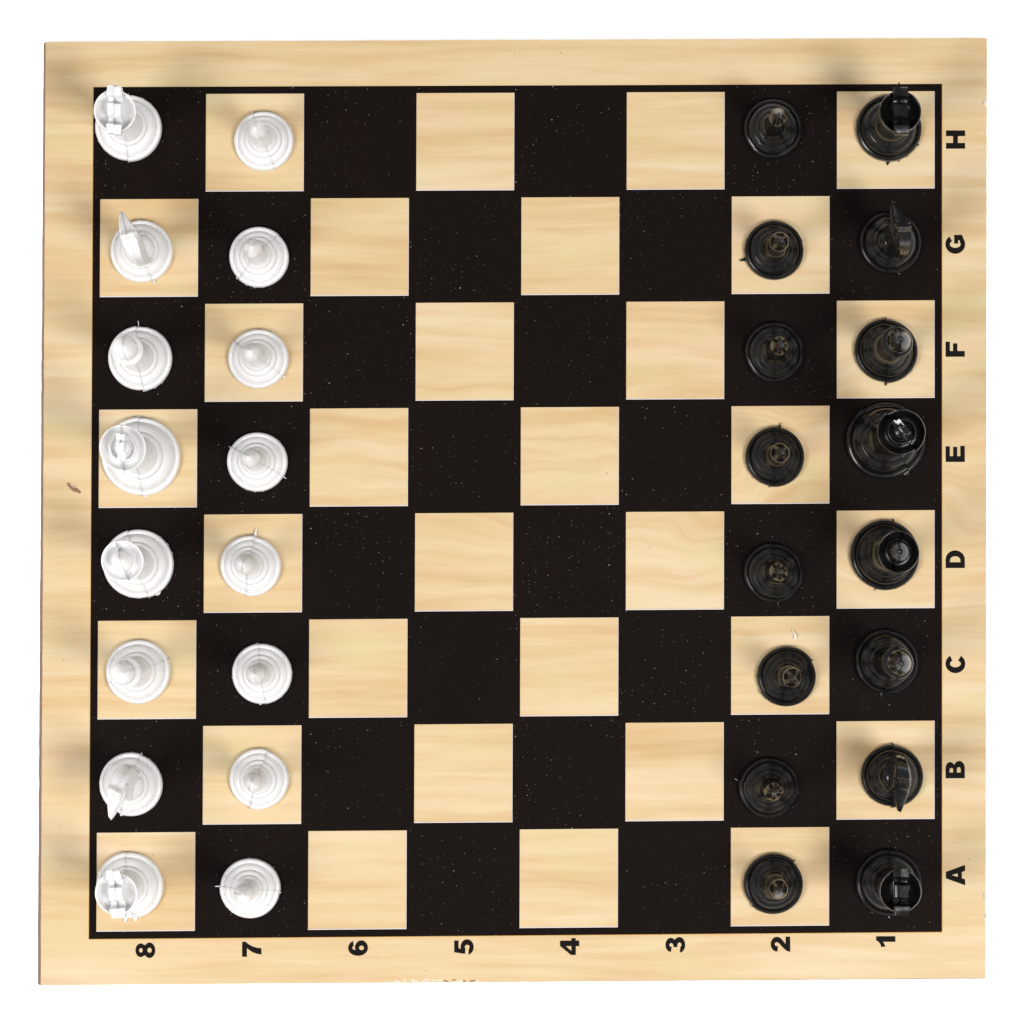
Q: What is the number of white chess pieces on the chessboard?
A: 16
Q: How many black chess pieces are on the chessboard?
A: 16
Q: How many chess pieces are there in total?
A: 32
